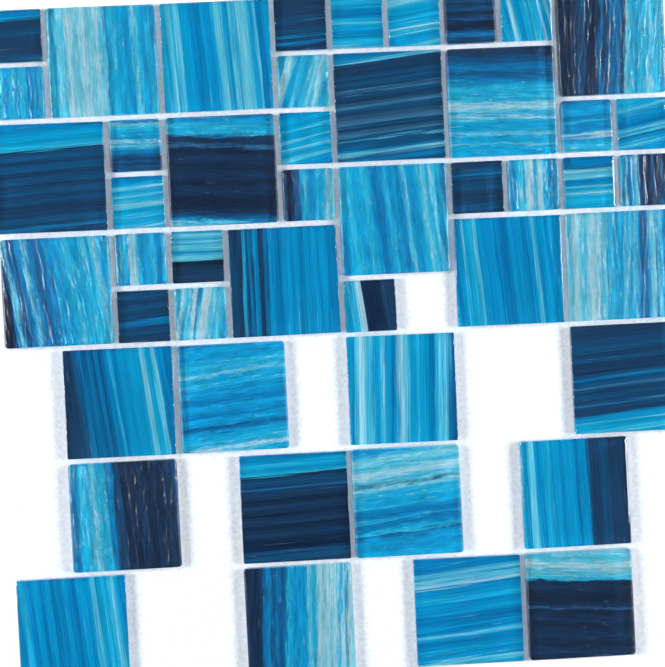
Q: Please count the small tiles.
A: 23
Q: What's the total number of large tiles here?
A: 24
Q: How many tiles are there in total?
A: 47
